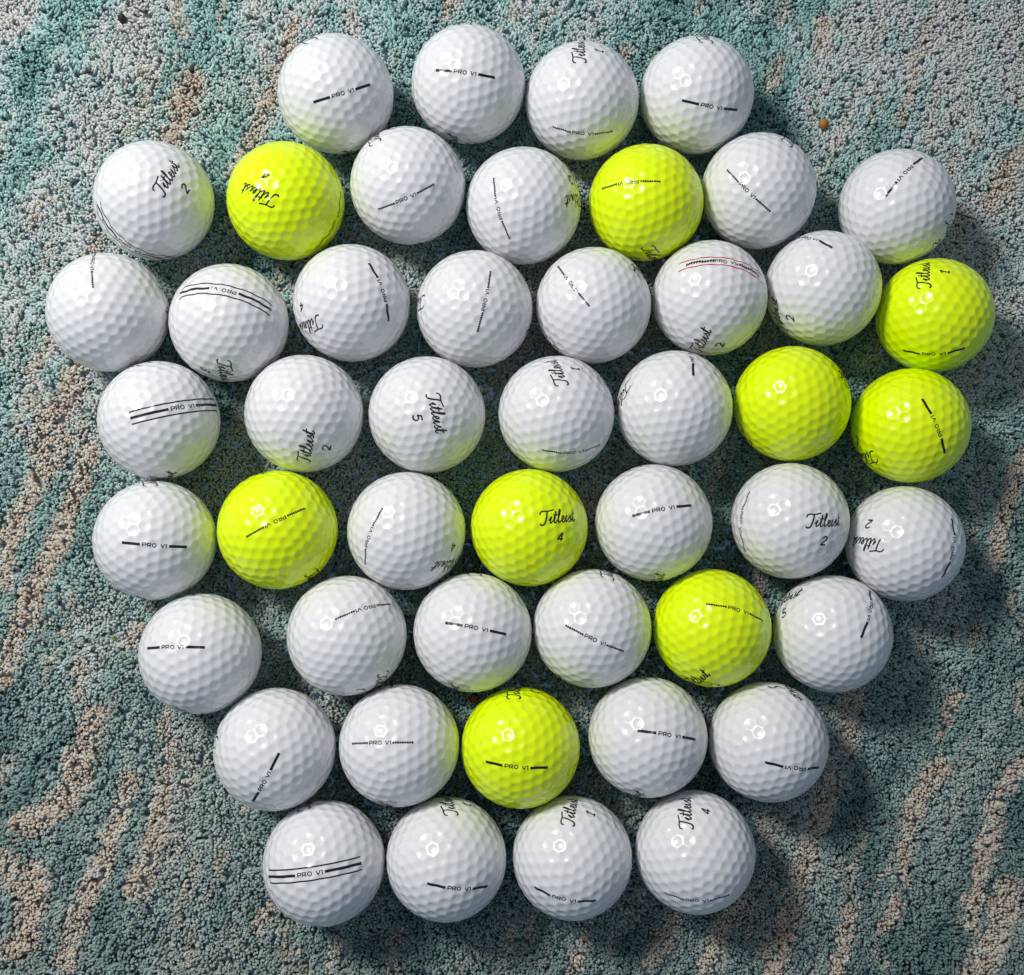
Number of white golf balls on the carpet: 39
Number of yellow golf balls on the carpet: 9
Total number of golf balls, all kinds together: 48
